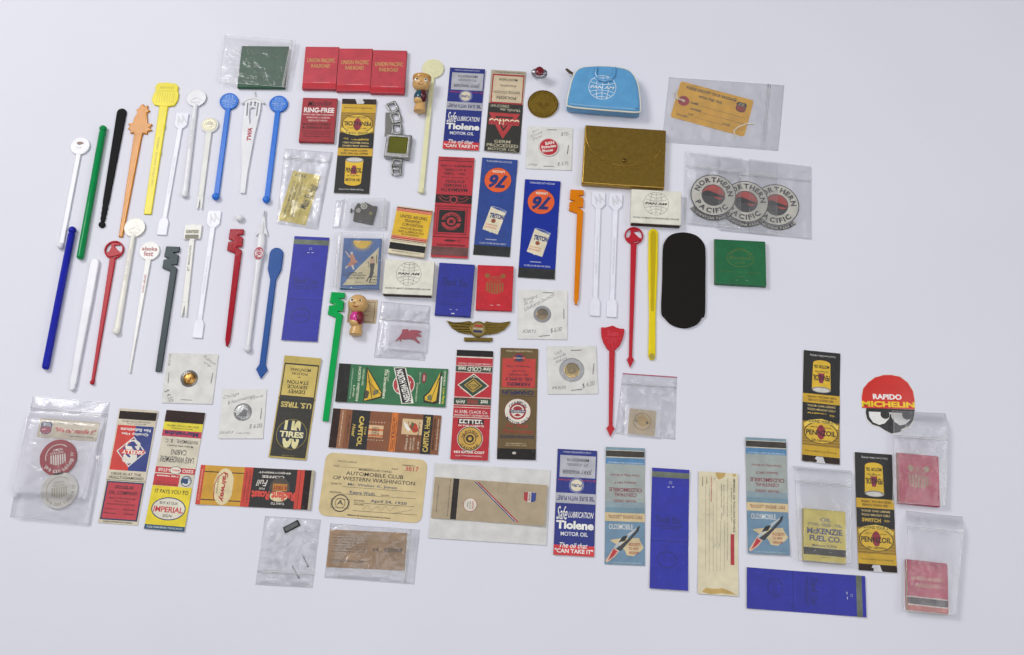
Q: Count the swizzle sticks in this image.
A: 30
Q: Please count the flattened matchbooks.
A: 24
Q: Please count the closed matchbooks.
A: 13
